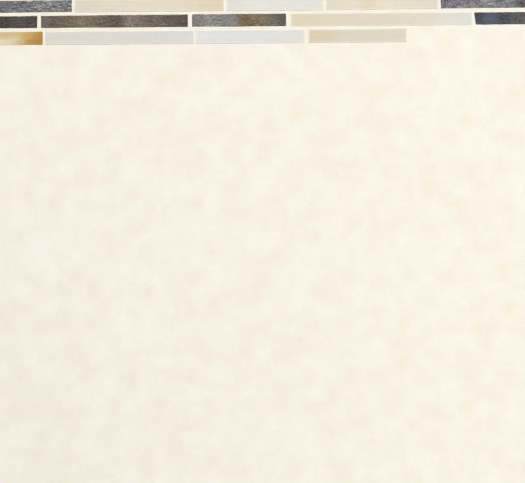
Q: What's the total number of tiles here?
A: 14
